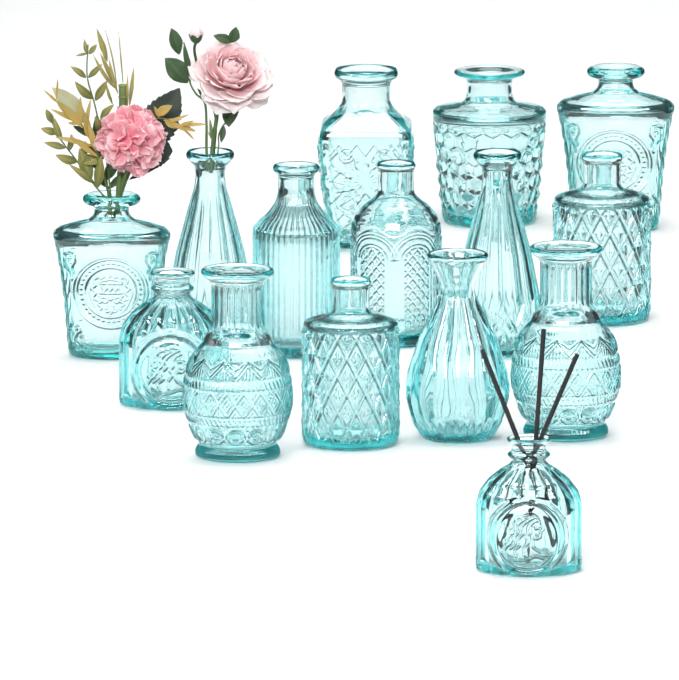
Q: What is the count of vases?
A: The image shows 15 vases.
